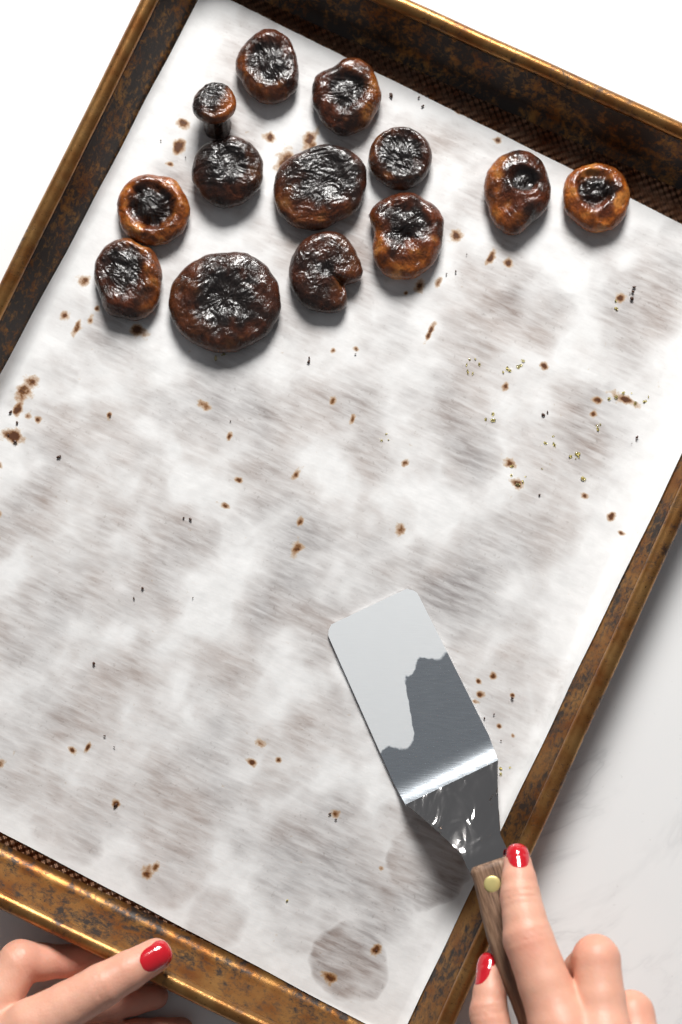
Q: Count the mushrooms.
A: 13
